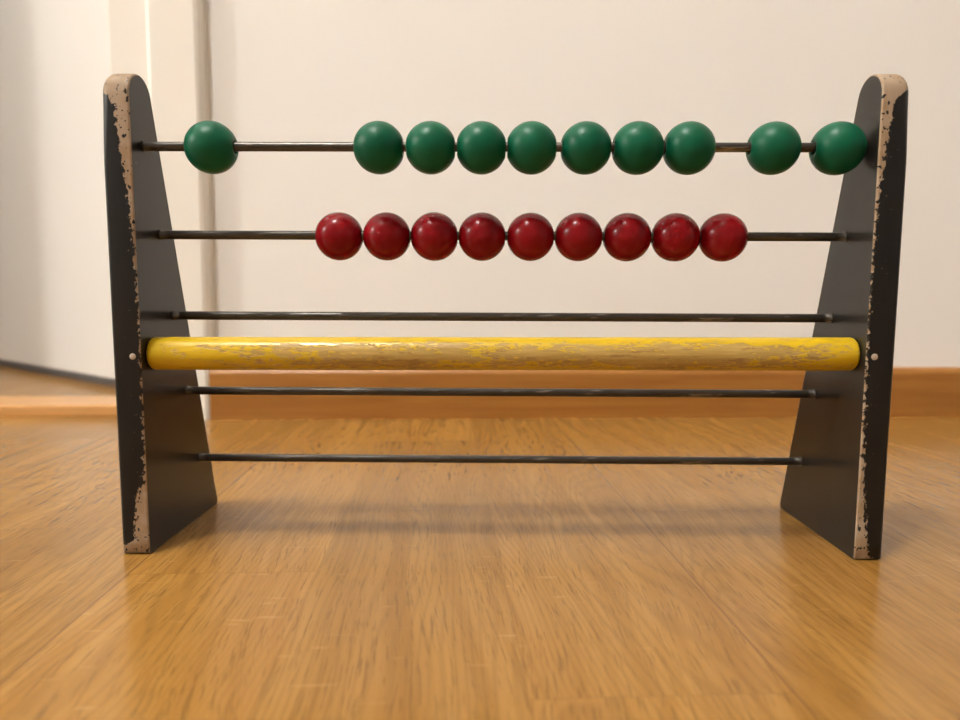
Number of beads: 19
